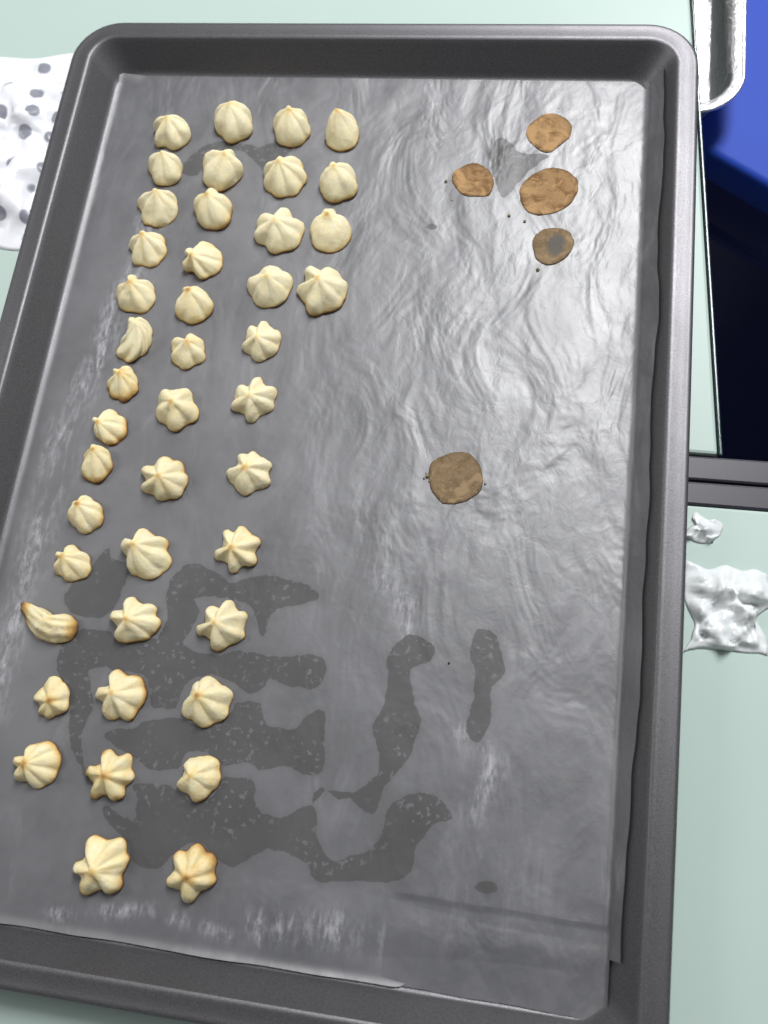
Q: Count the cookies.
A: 43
